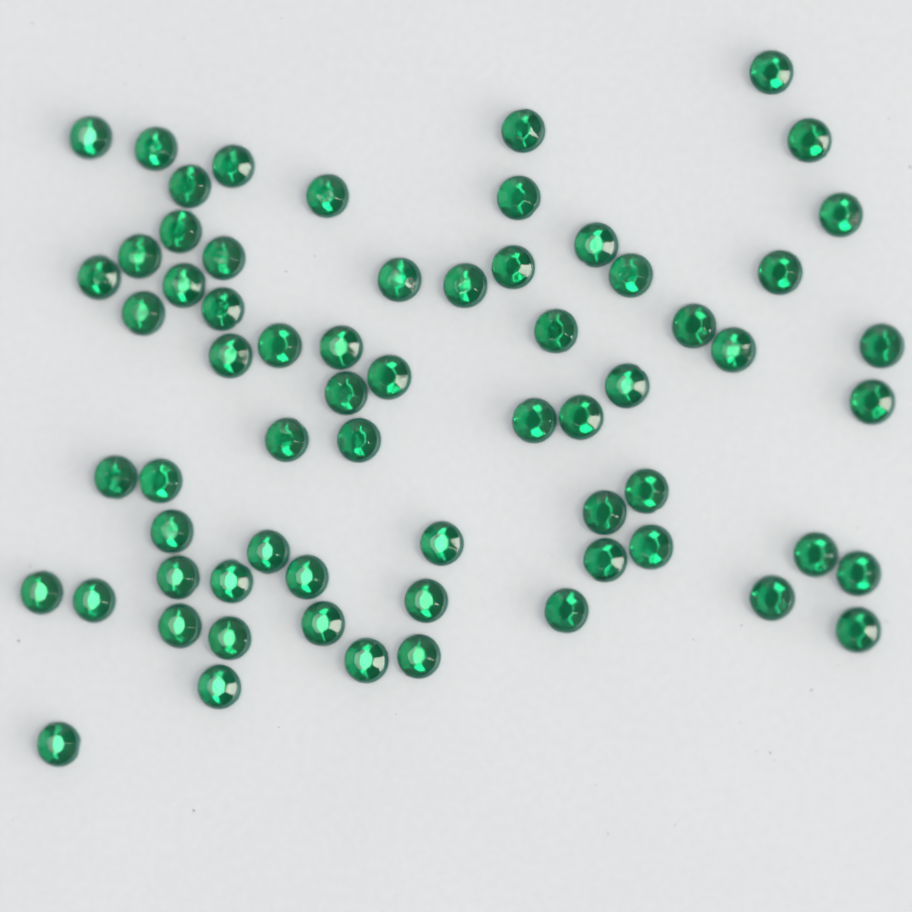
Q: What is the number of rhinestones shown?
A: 65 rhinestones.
